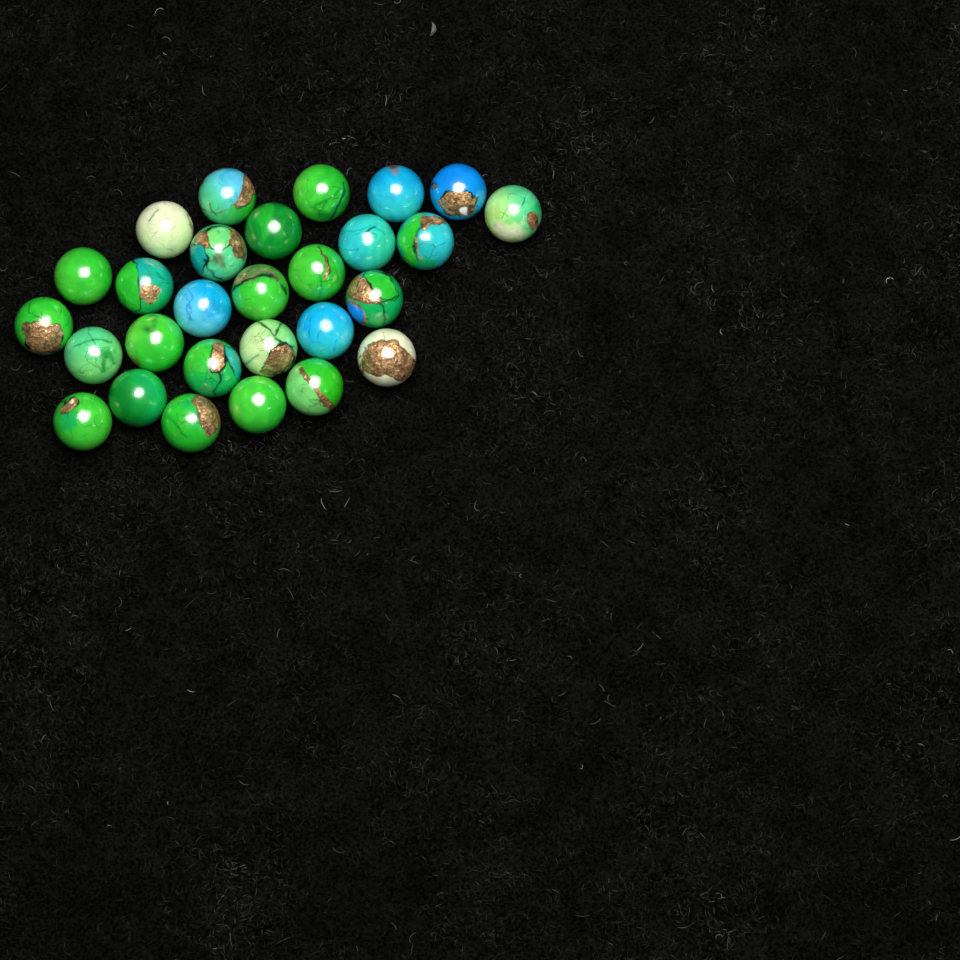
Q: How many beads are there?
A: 28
